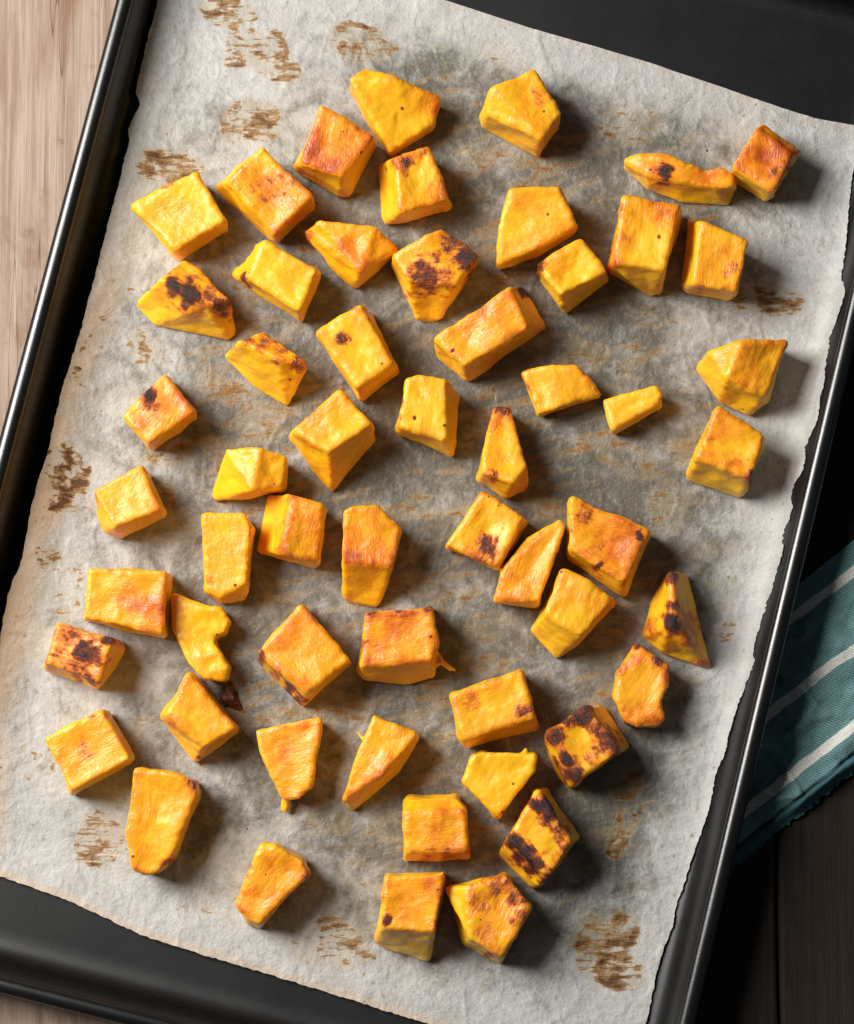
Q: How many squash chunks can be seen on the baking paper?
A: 56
